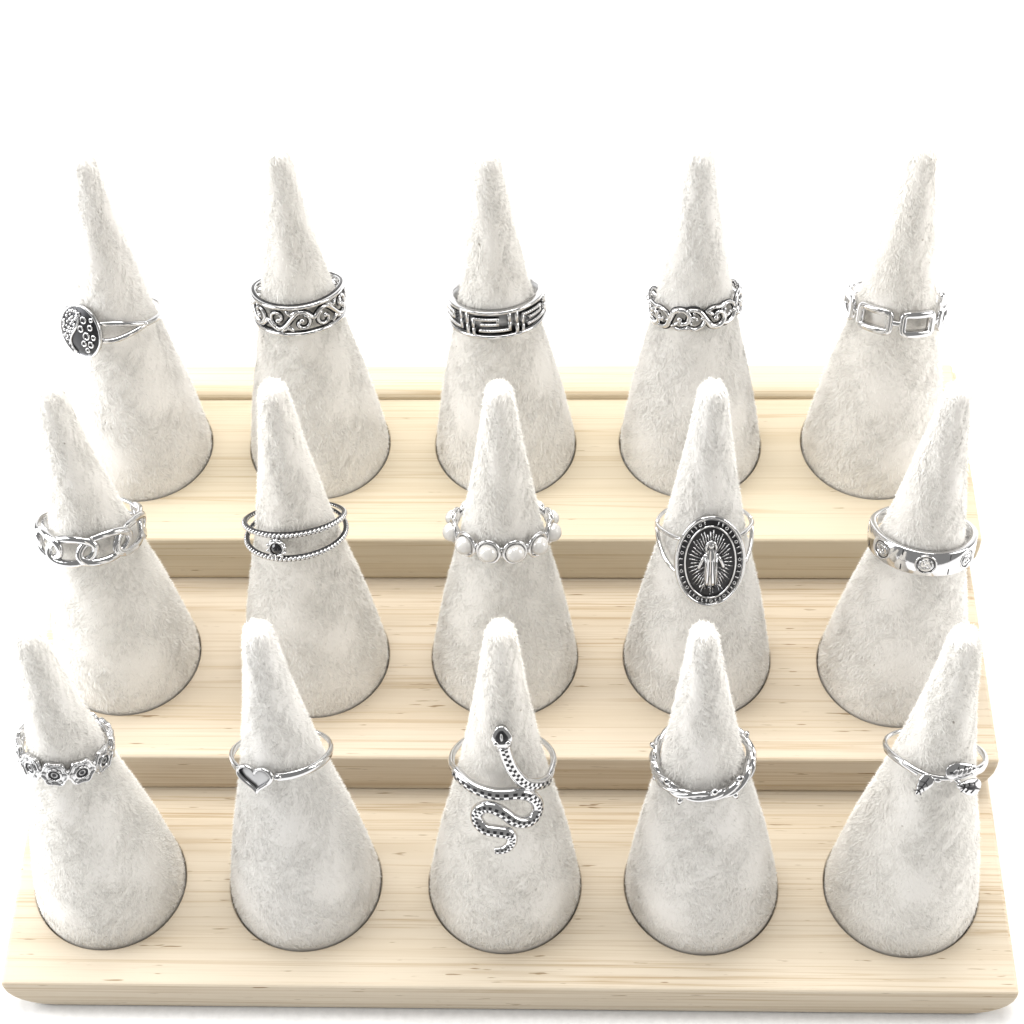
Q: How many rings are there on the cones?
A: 15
